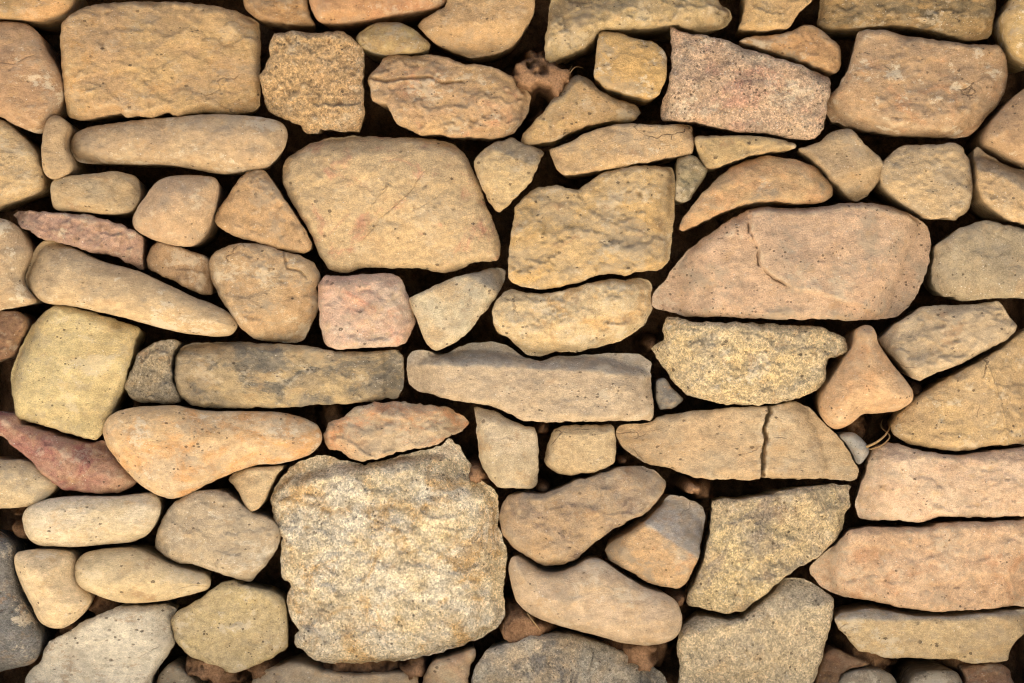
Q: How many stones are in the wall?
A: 88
